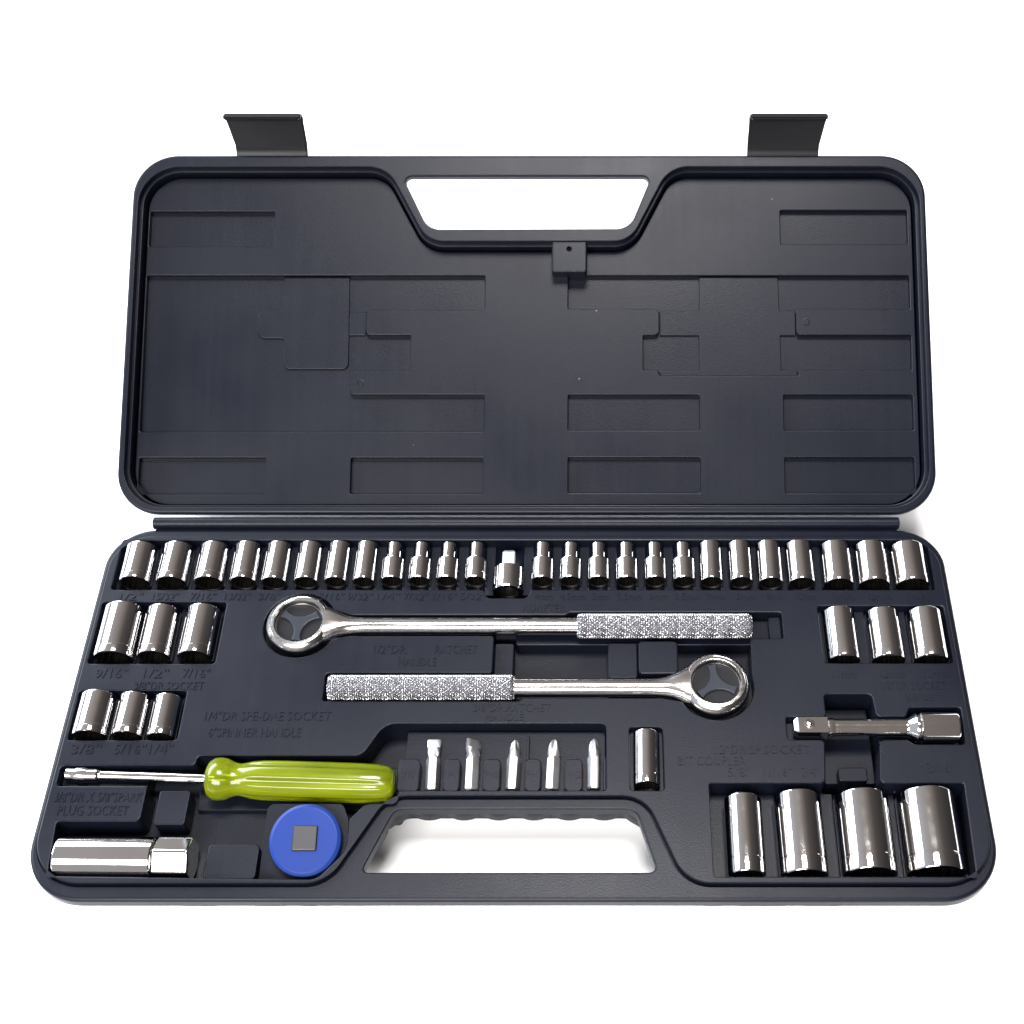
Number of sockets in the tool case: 40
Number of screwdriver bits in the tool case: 5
